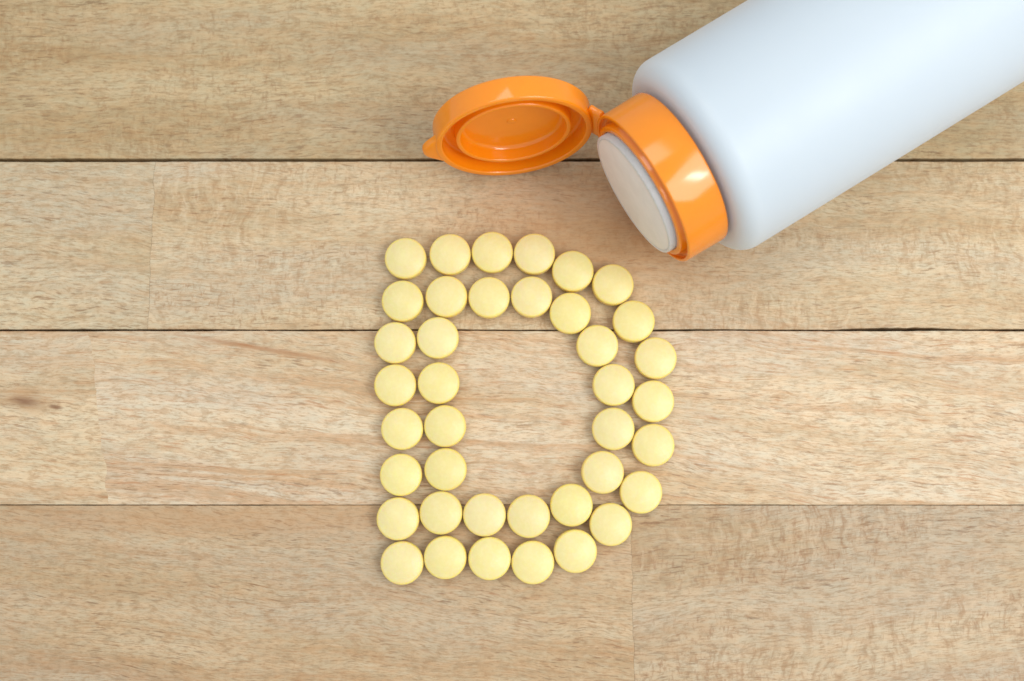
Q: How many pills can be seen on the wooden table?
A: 39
